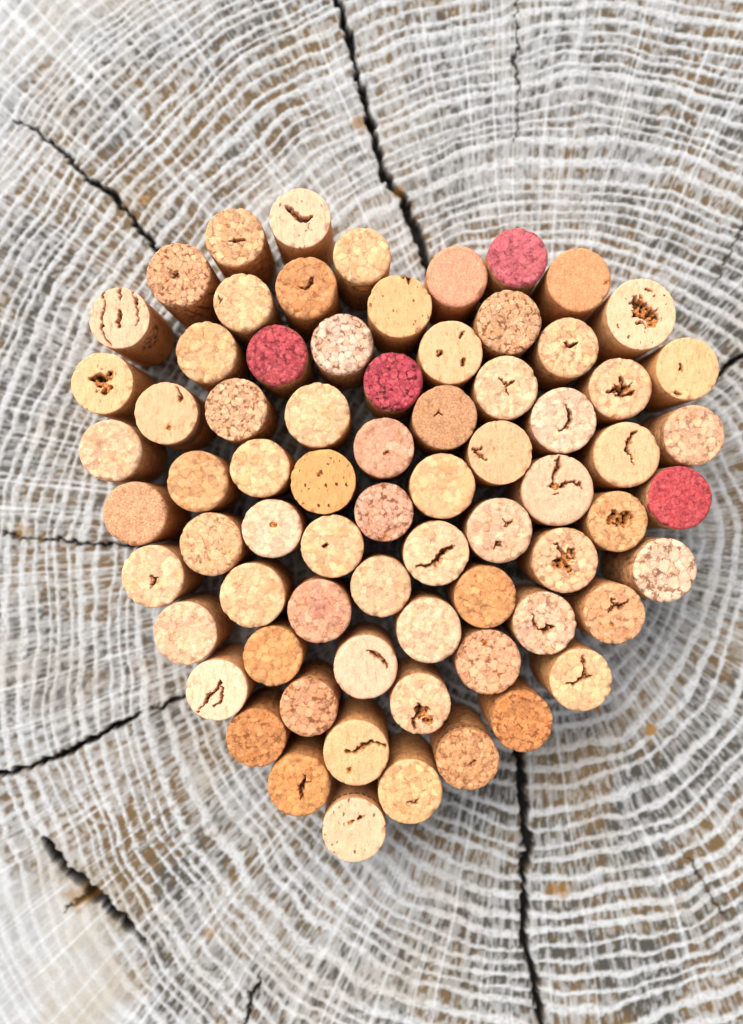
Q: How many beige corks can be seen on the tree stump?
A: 68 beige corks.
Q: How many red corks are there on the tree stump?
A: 4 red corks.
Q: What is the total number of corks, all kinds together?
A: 72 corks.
